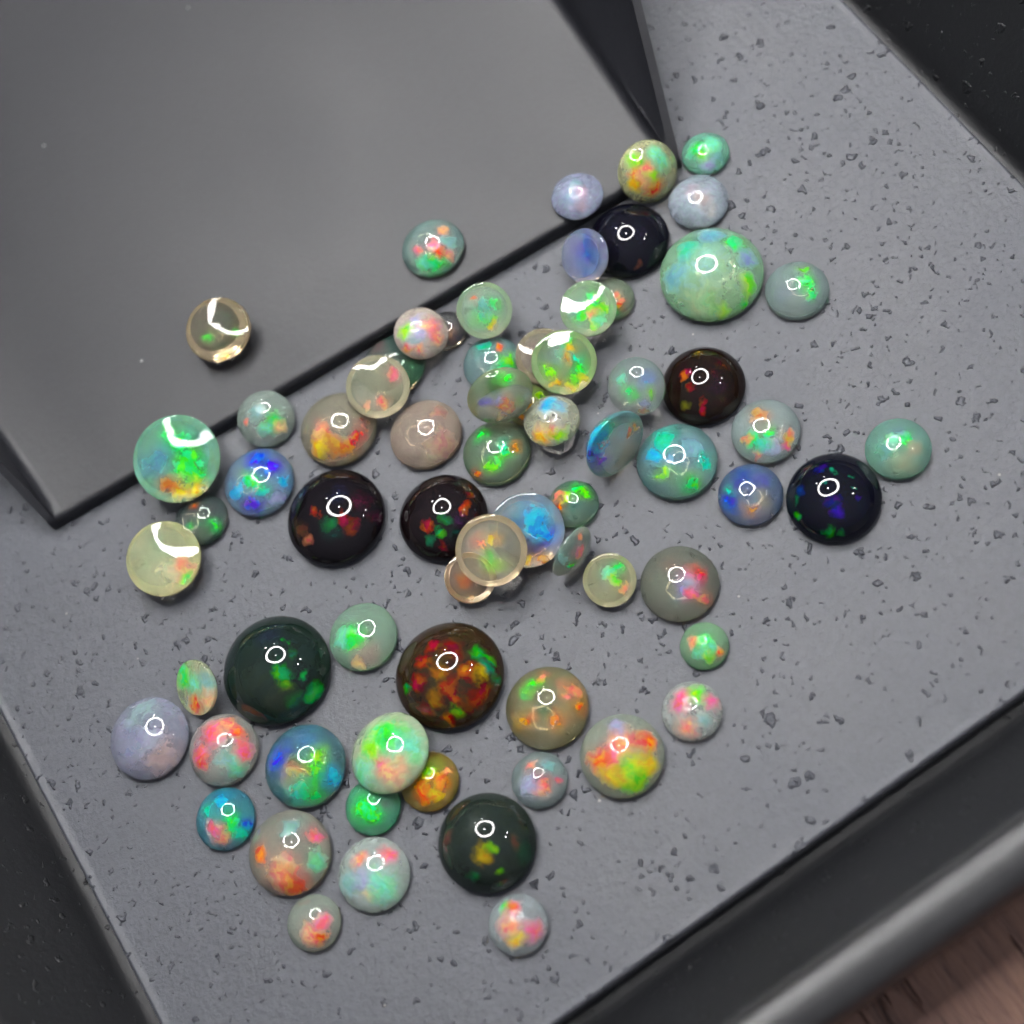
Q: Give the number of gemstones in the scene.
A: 69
